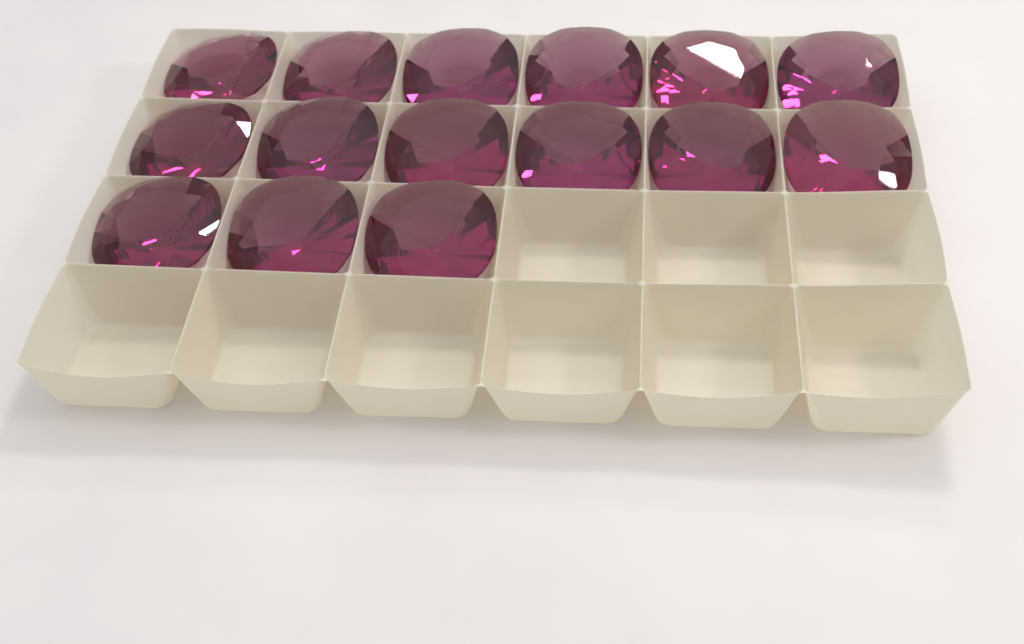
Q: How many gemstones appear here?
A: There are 15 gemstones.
